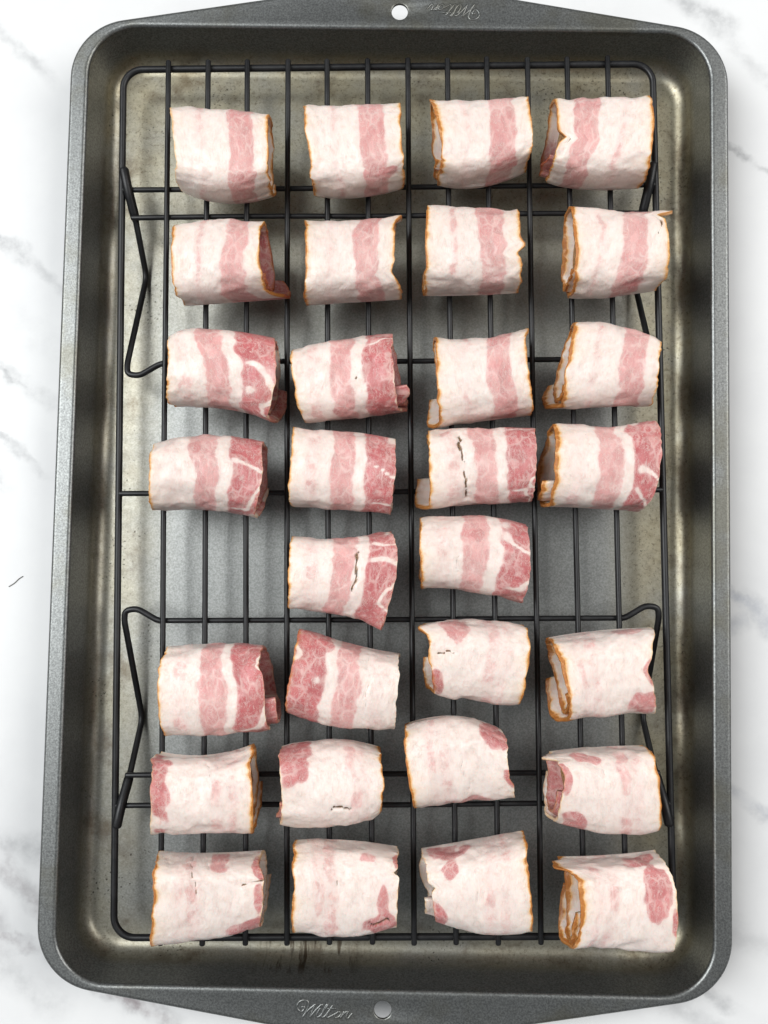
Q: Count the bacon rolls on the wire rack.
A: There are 30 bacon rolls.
